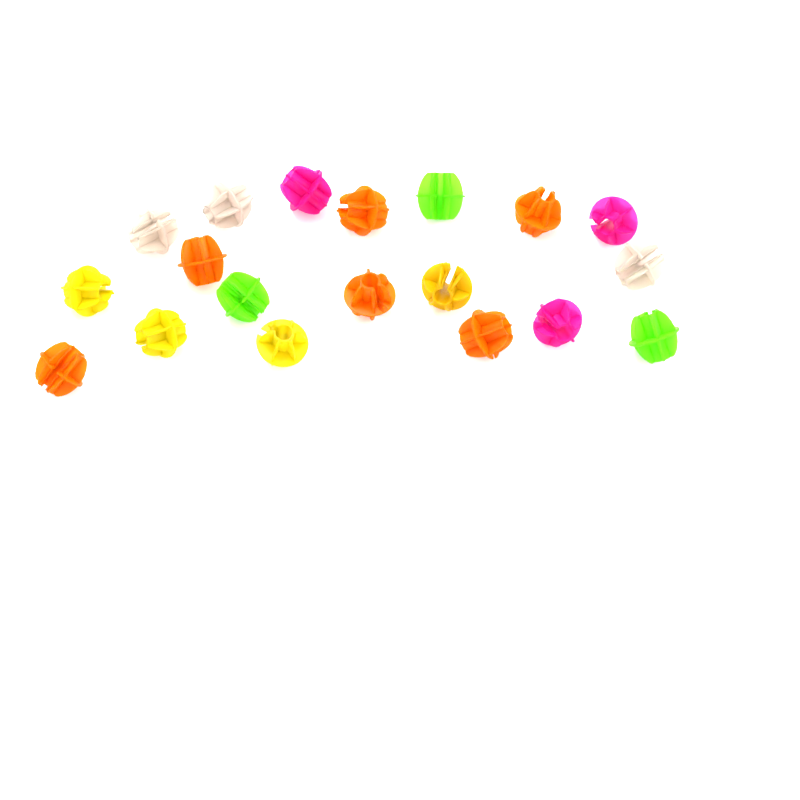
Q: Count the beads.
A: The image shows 19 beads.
